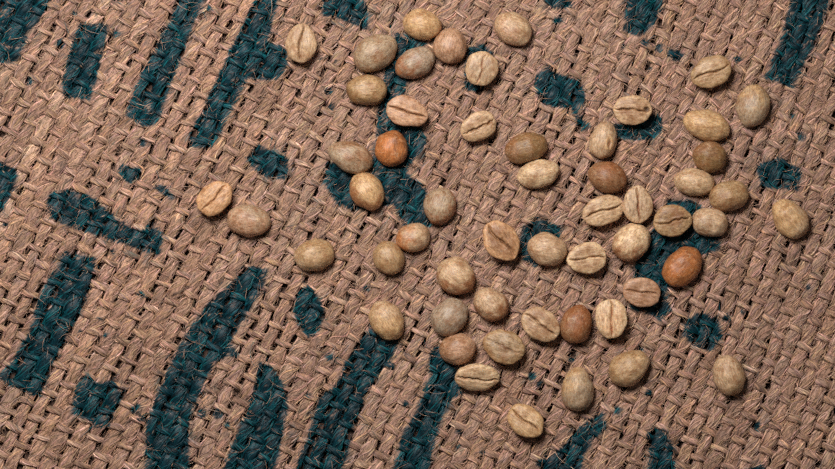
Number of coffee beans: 55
